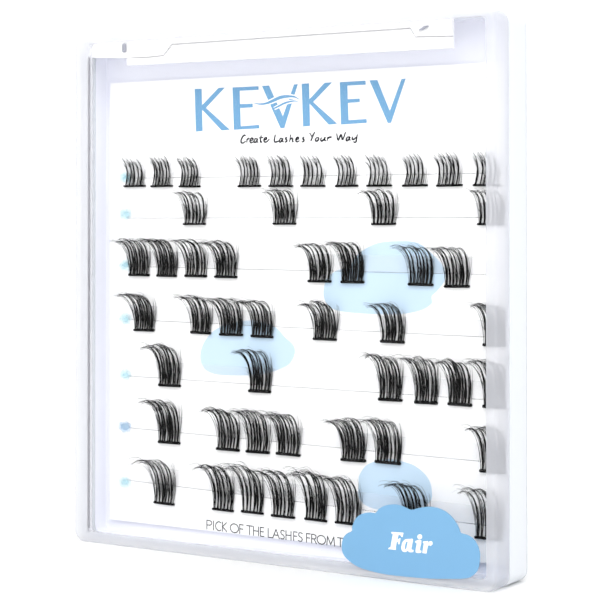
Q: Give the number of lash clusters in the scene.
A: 51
